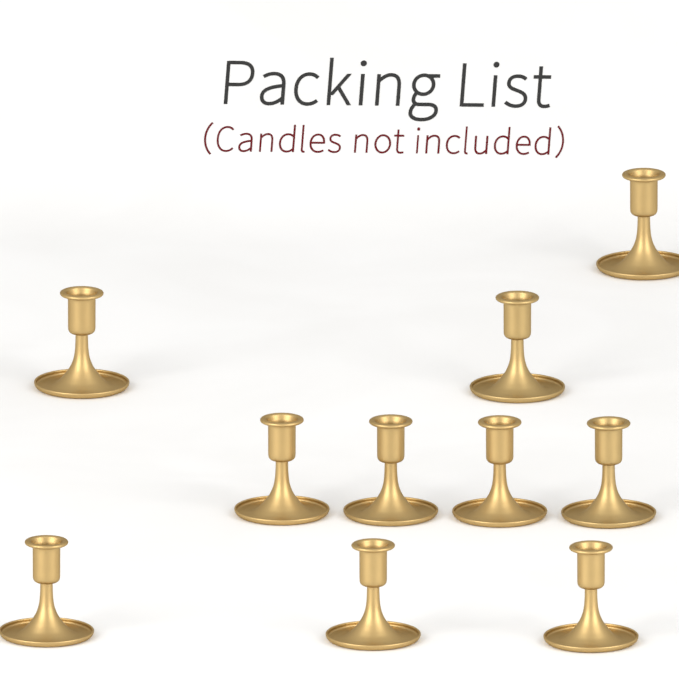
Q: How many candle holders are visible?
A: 10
